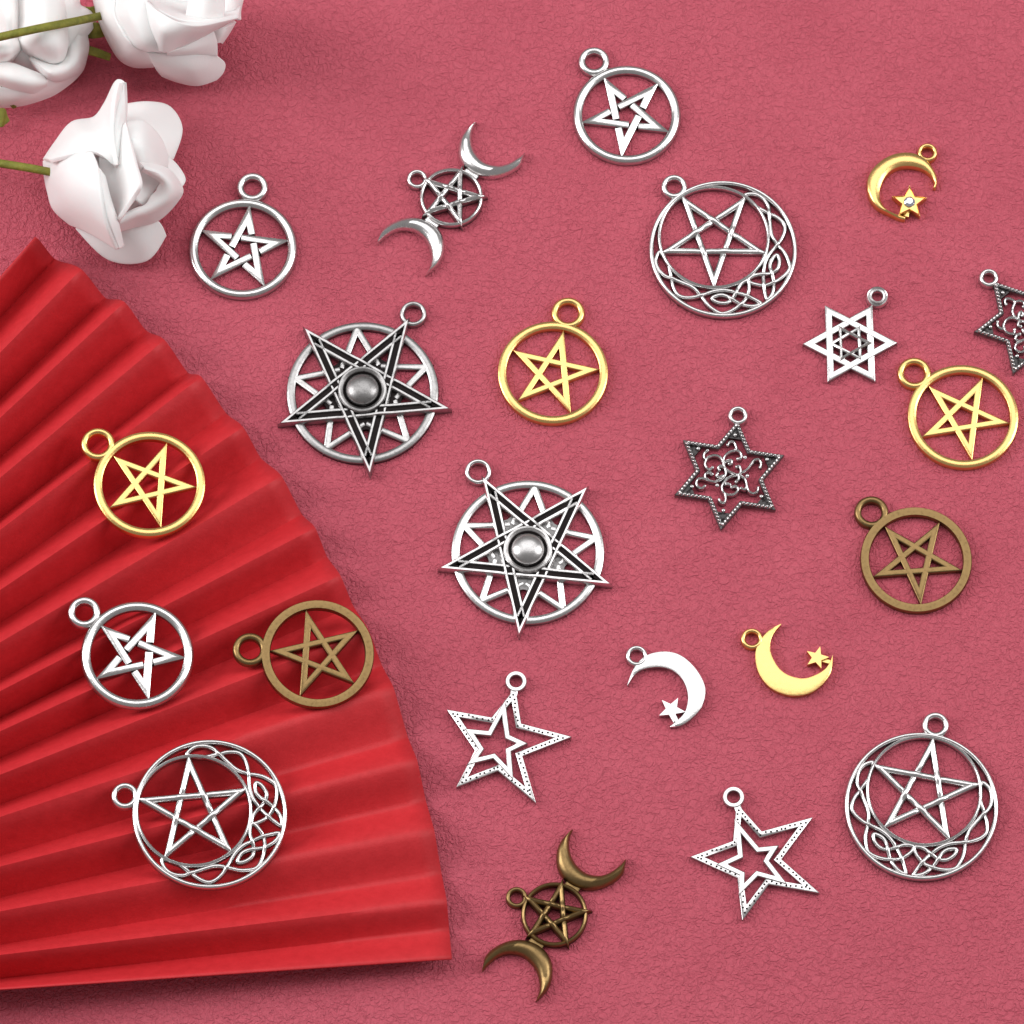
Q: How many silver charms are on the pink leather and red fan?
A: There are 15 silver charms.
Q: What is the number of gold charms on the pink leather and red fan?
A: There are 5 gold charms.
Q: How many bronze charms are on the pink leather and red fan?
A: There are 3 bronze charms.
